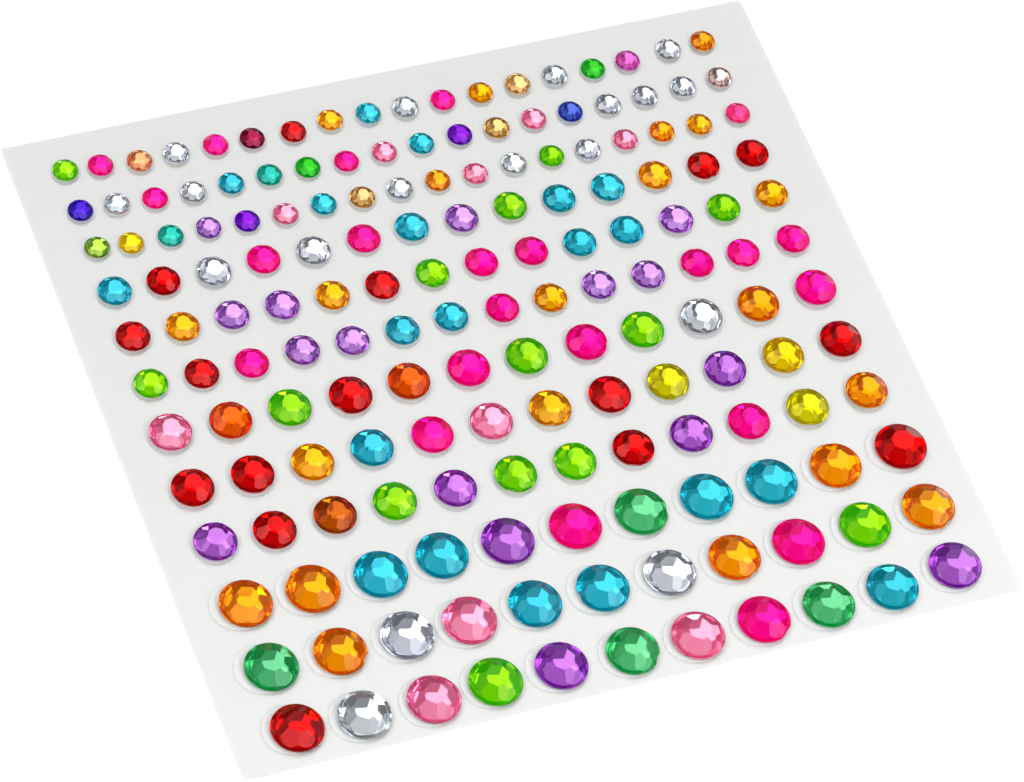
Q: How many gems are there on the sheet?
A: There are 165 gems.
